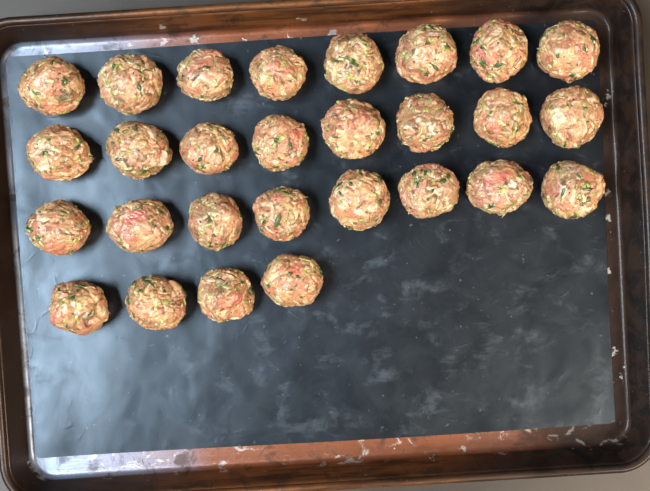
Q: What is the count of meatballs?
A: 28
